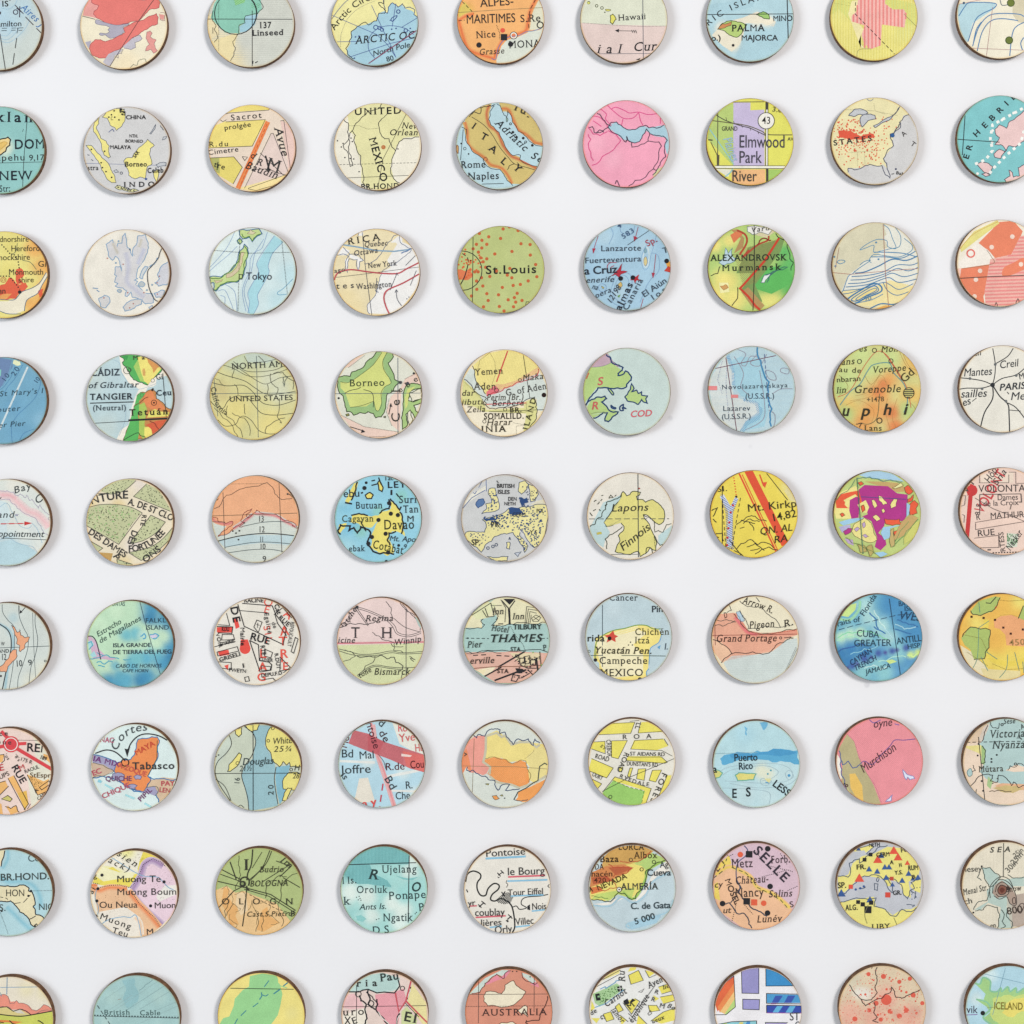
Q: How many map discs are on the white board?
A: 81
